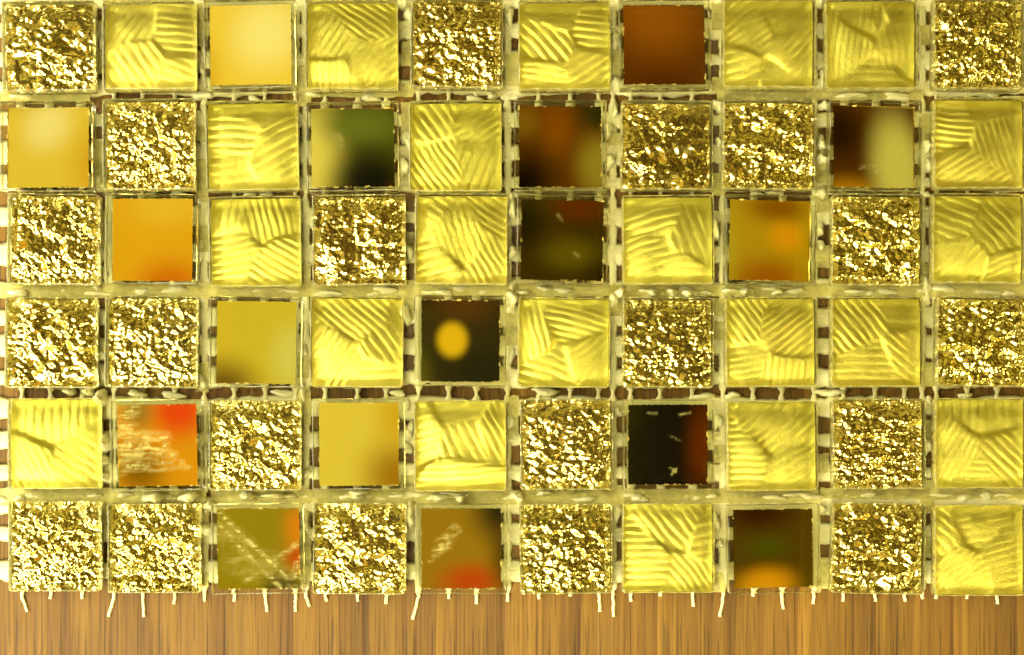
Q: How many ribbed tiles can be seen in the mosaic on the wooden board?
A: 22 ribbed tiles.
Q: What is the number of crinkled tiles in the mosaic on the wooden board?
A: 21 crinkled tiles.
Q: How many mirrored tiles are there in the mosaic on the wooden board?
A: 17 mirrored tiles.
